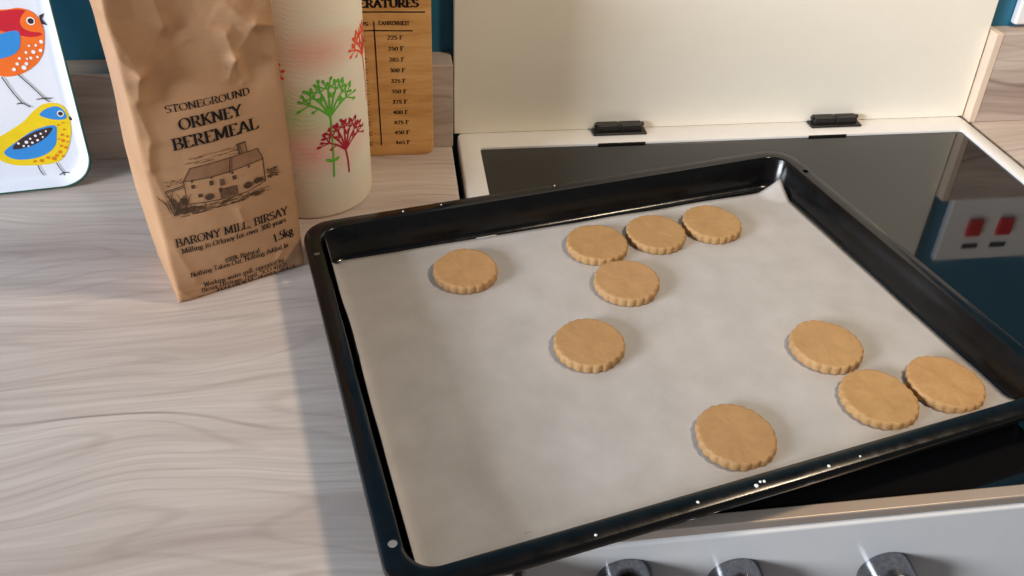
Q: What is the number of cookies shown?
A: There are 10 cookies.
